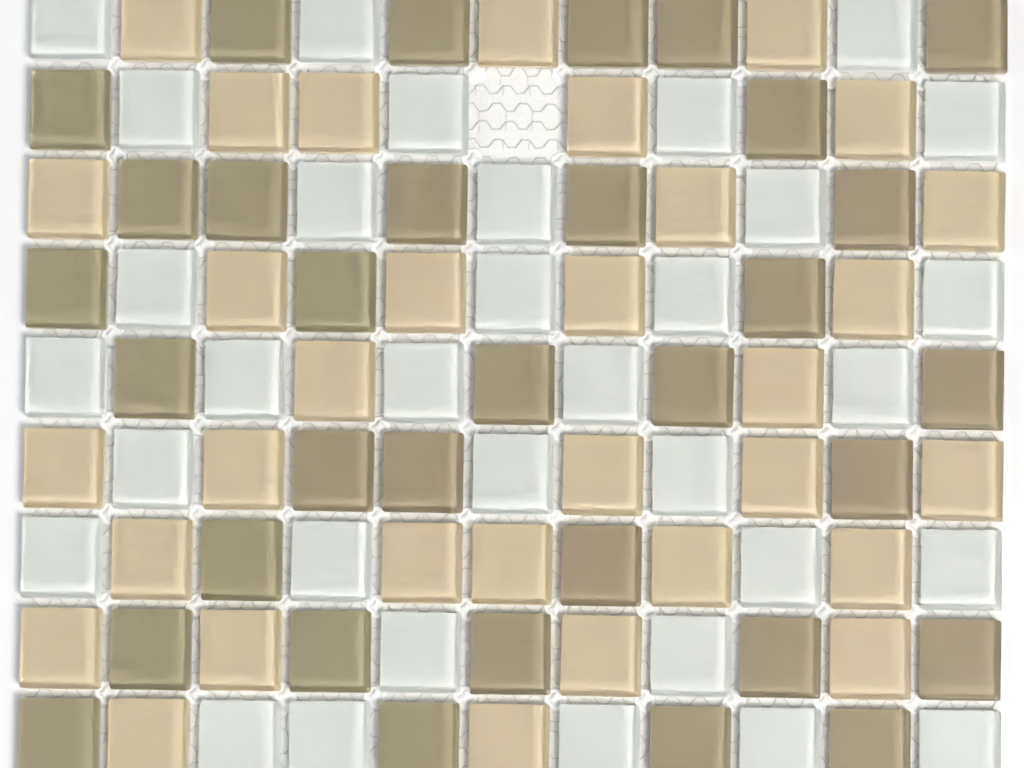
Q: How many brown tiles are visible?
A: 33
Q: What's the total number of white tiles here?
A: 33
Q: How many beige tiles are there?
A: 32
